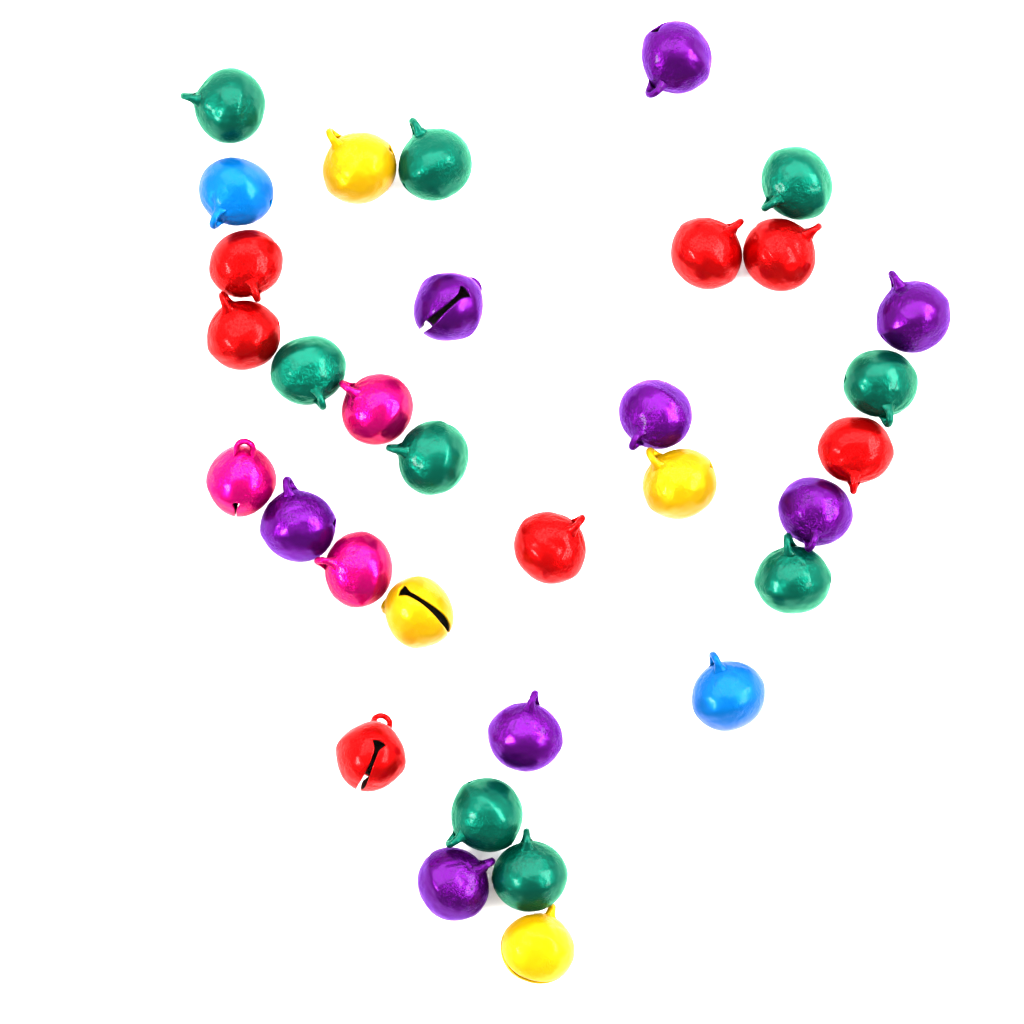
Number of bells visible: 33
